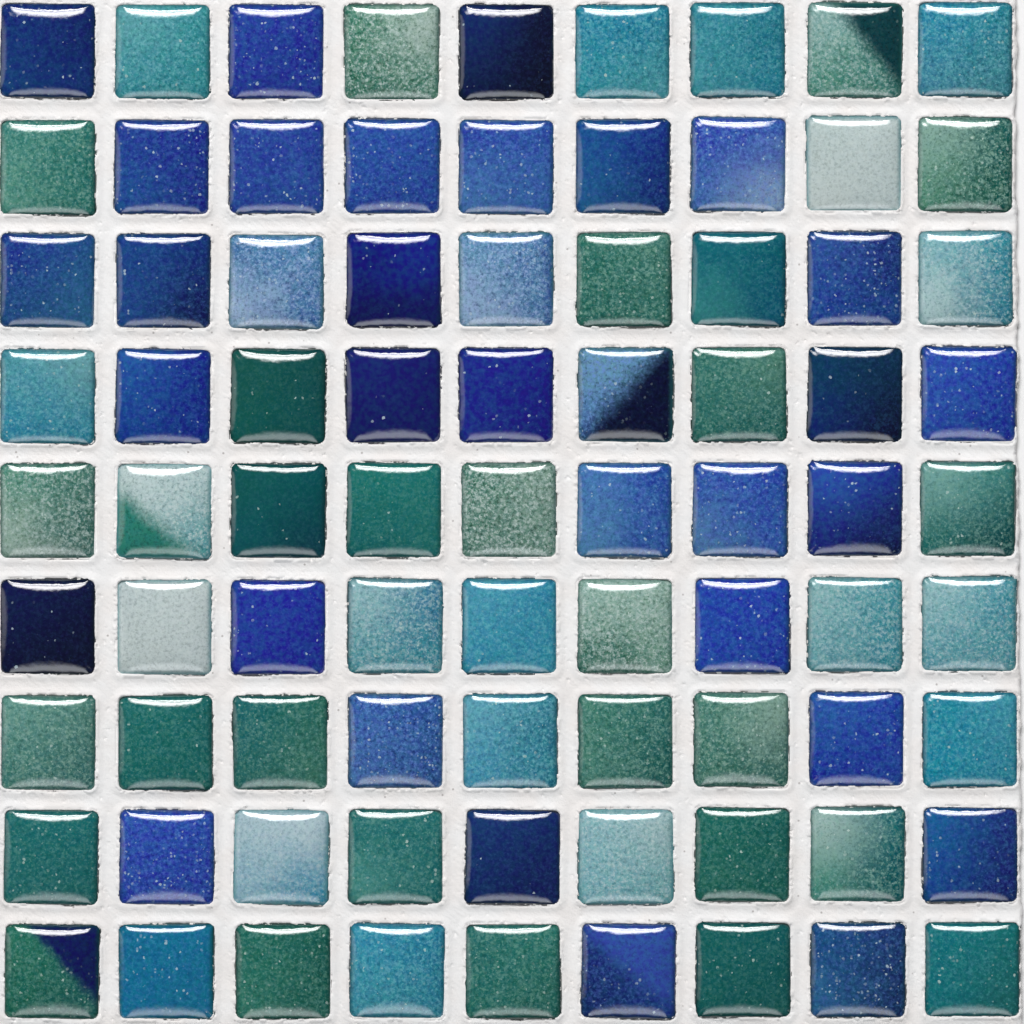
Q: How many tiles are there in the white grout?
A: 81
